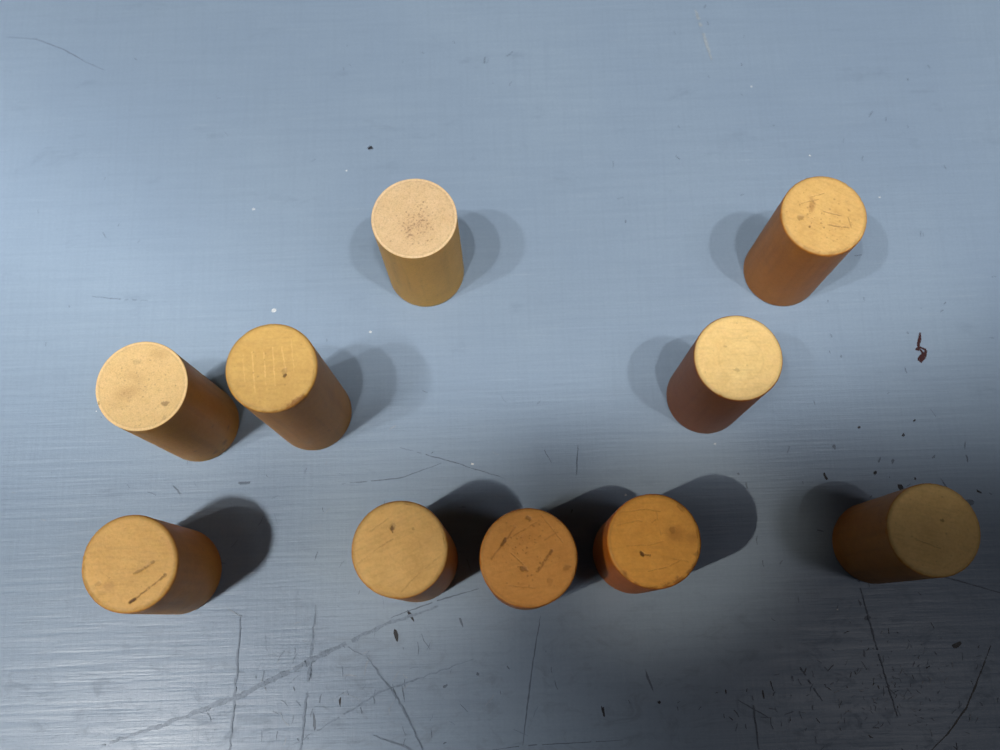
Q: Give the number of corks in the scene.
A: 10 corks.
